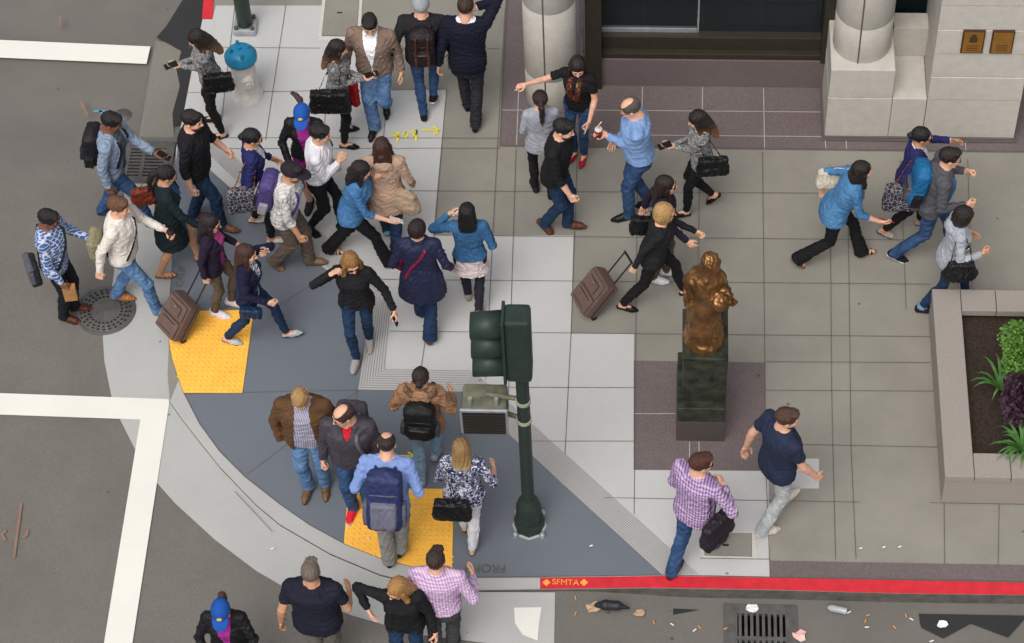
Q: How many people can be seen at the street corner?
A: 43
